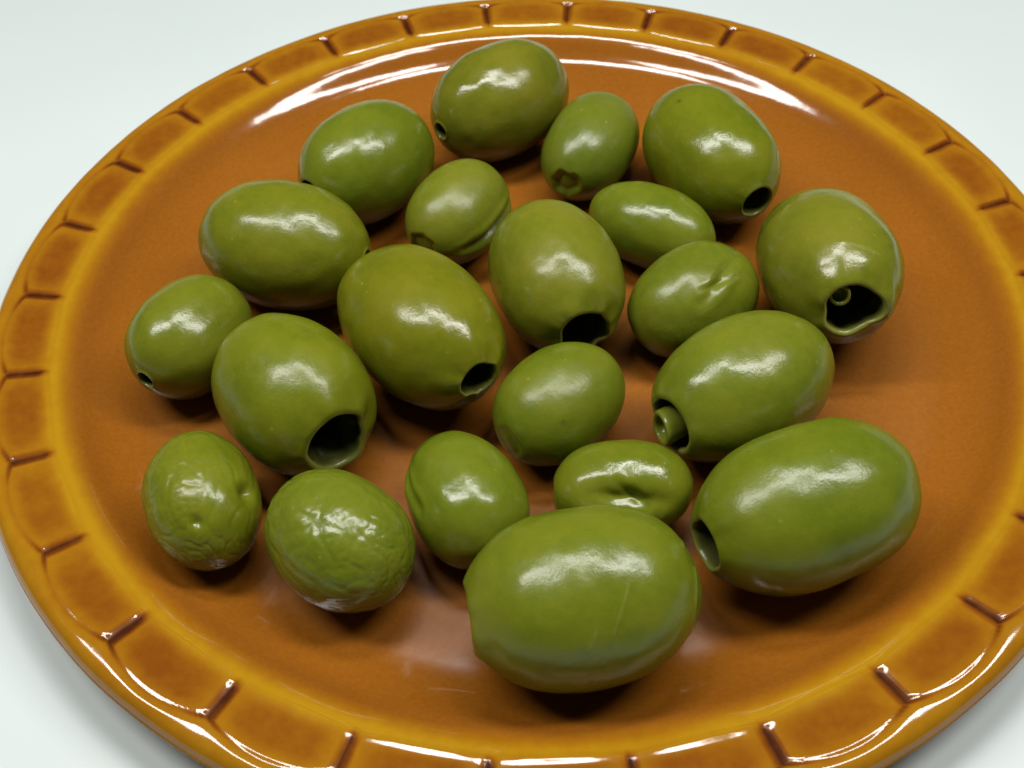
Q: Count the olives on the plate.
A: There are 21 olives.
